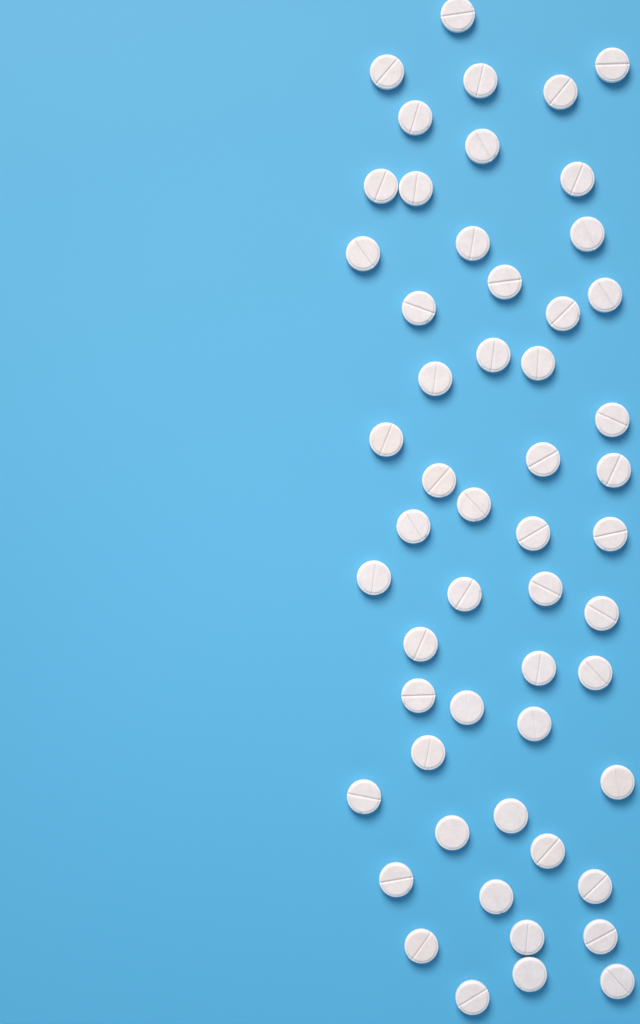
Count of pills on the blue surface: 54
